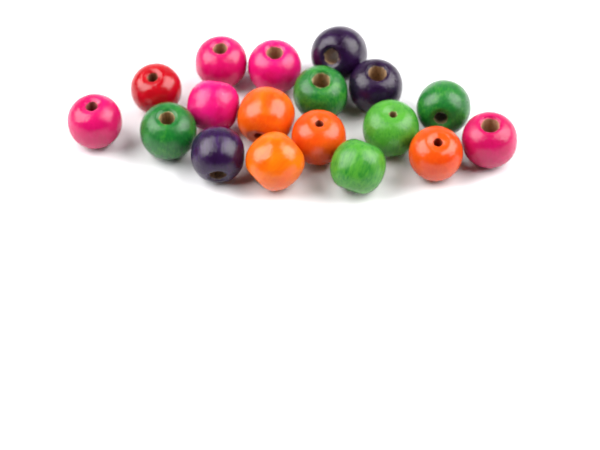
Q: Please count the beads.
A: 18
